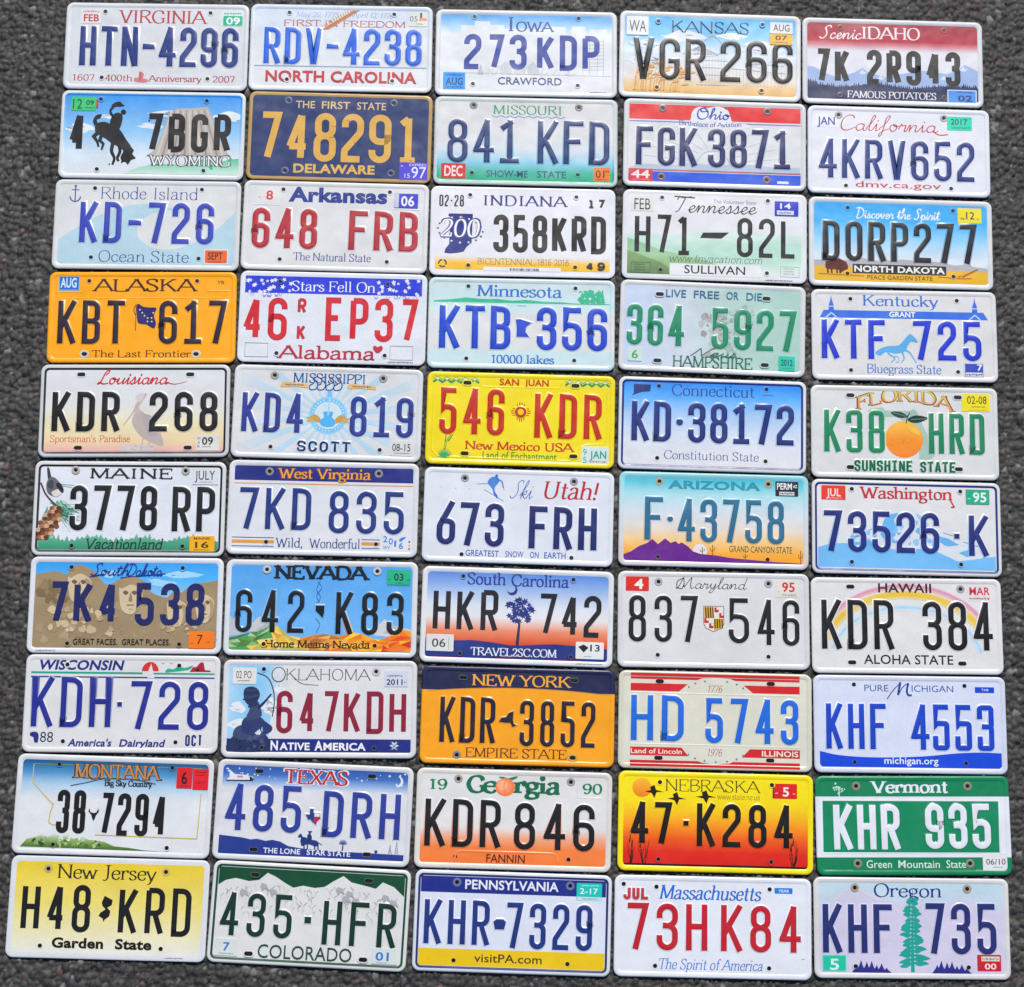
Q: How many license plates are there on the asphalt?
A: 50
